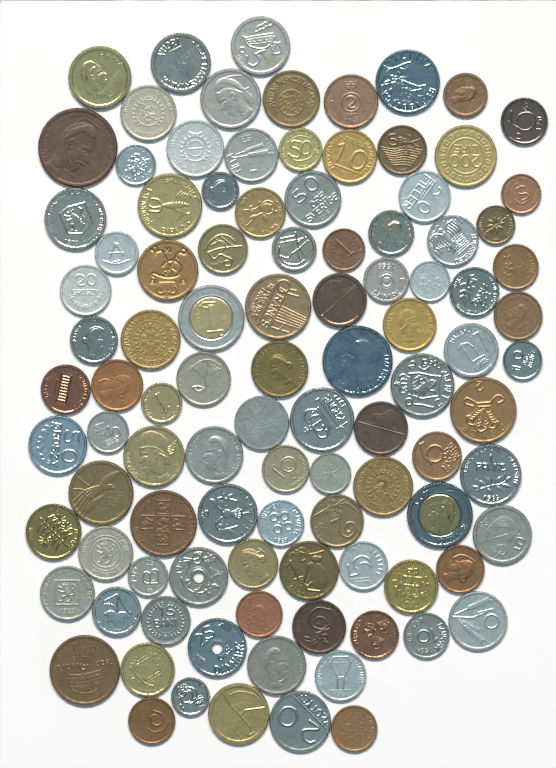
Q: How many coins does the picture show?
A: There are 101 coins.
